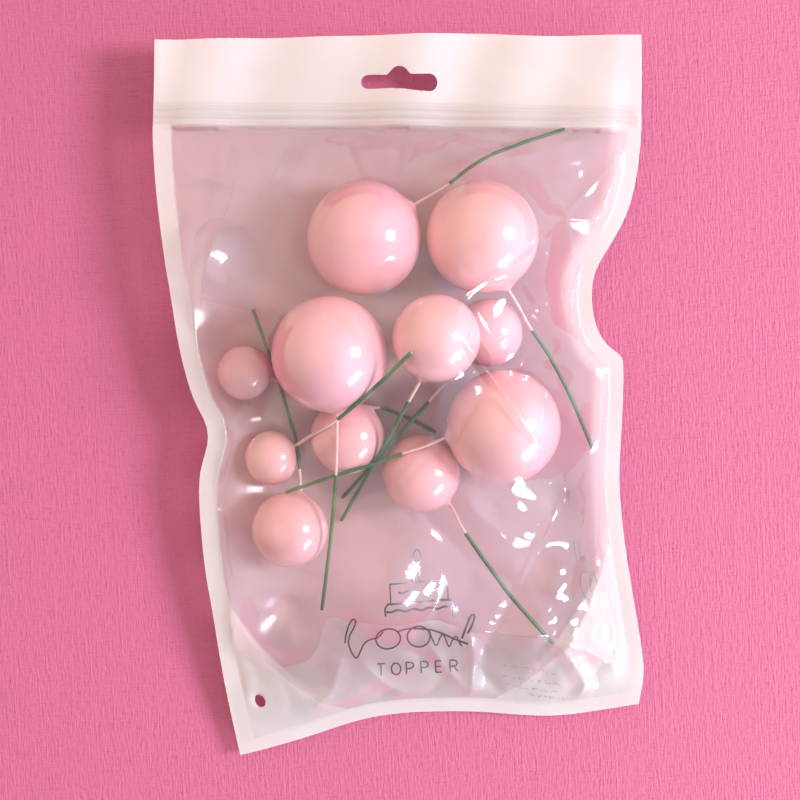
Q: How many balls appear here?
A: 11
